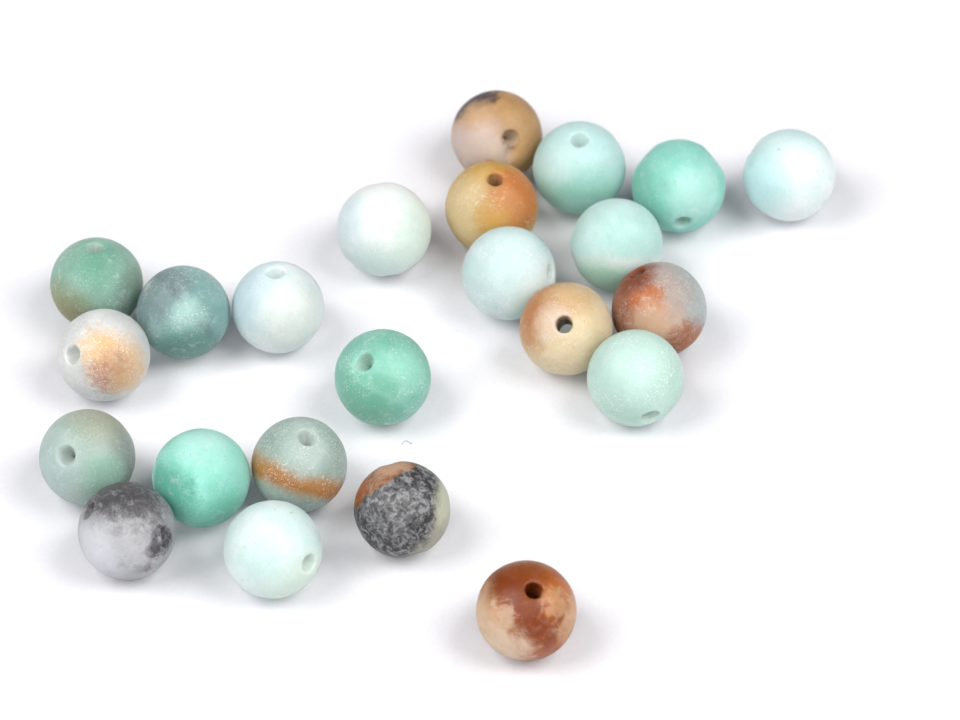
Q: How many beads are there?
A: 23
